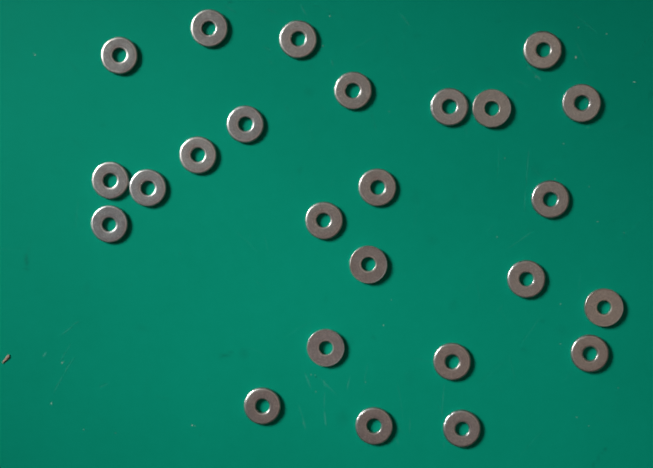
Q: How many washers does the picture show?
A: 25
